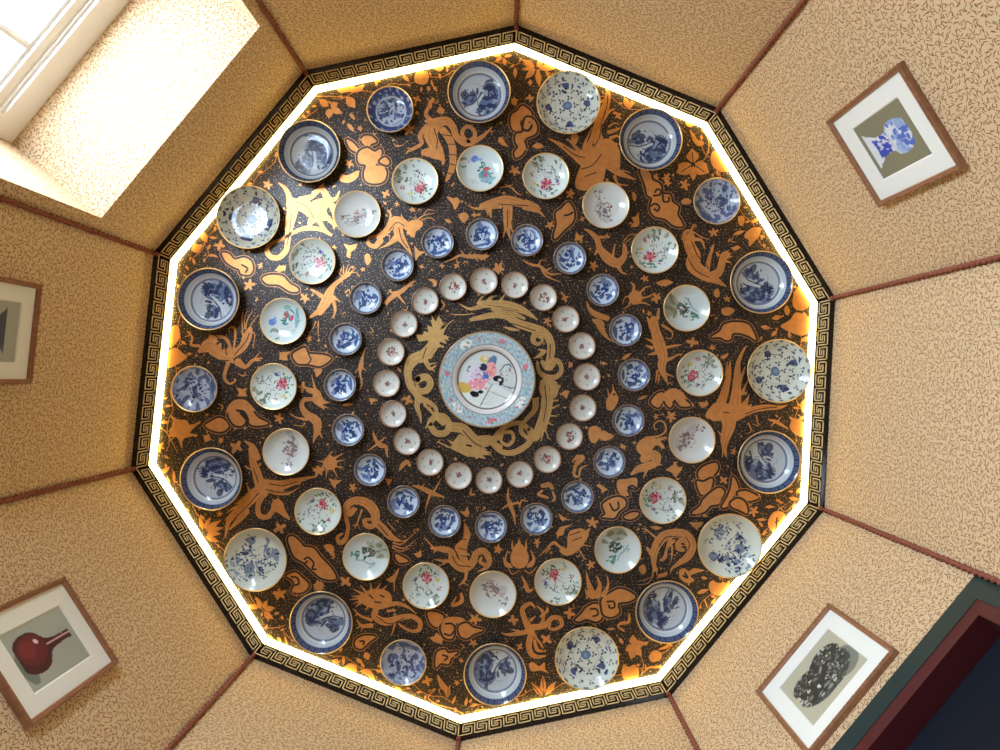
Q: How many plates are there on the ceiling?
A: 81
